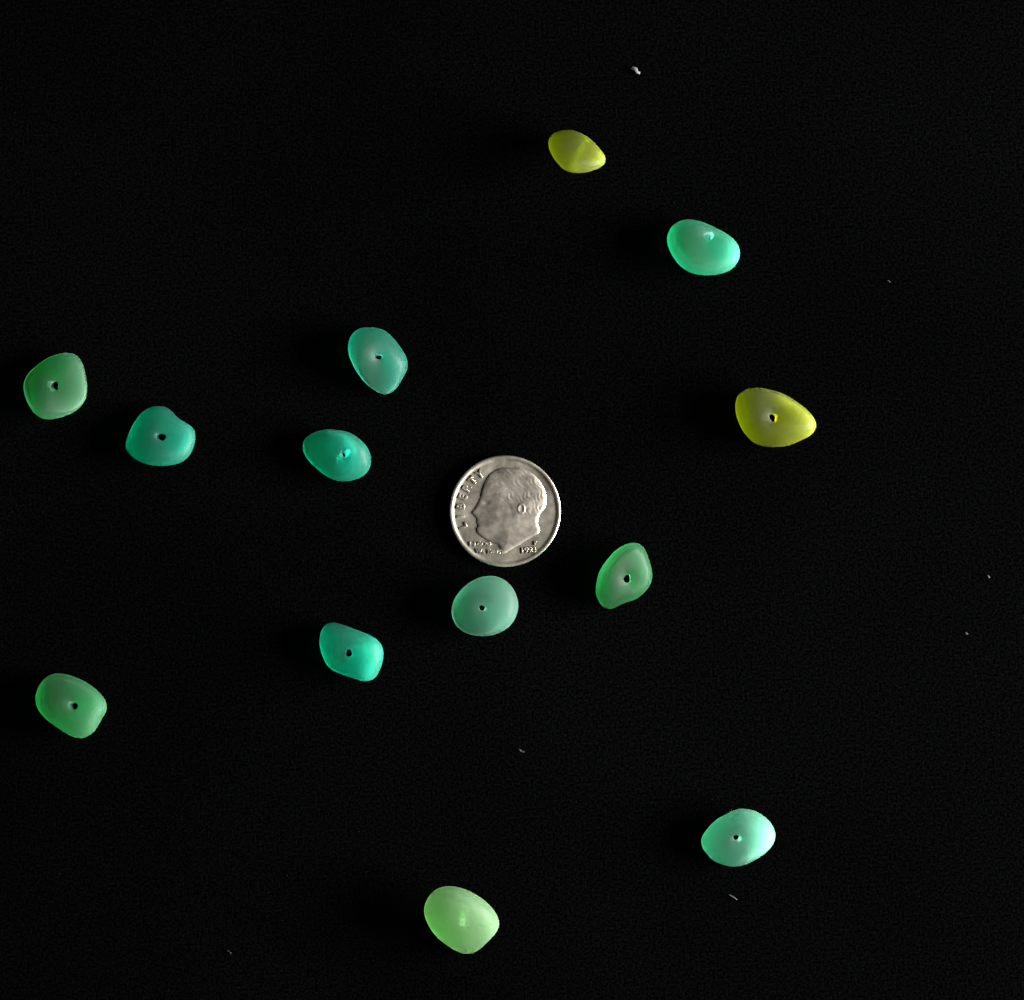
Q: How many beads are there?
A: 13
